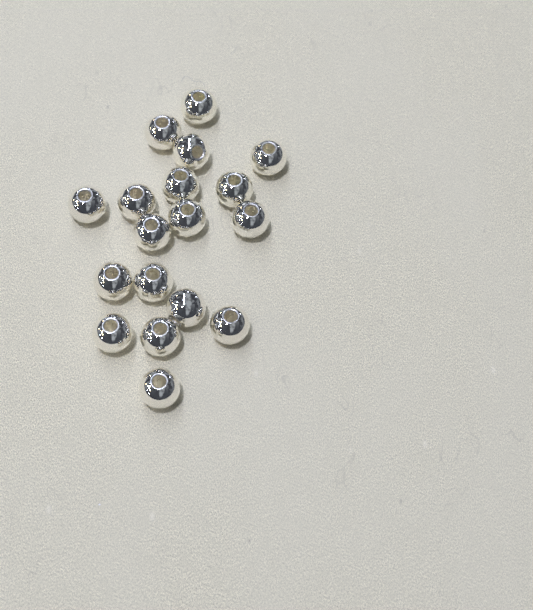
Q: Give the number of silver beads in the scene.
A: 18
